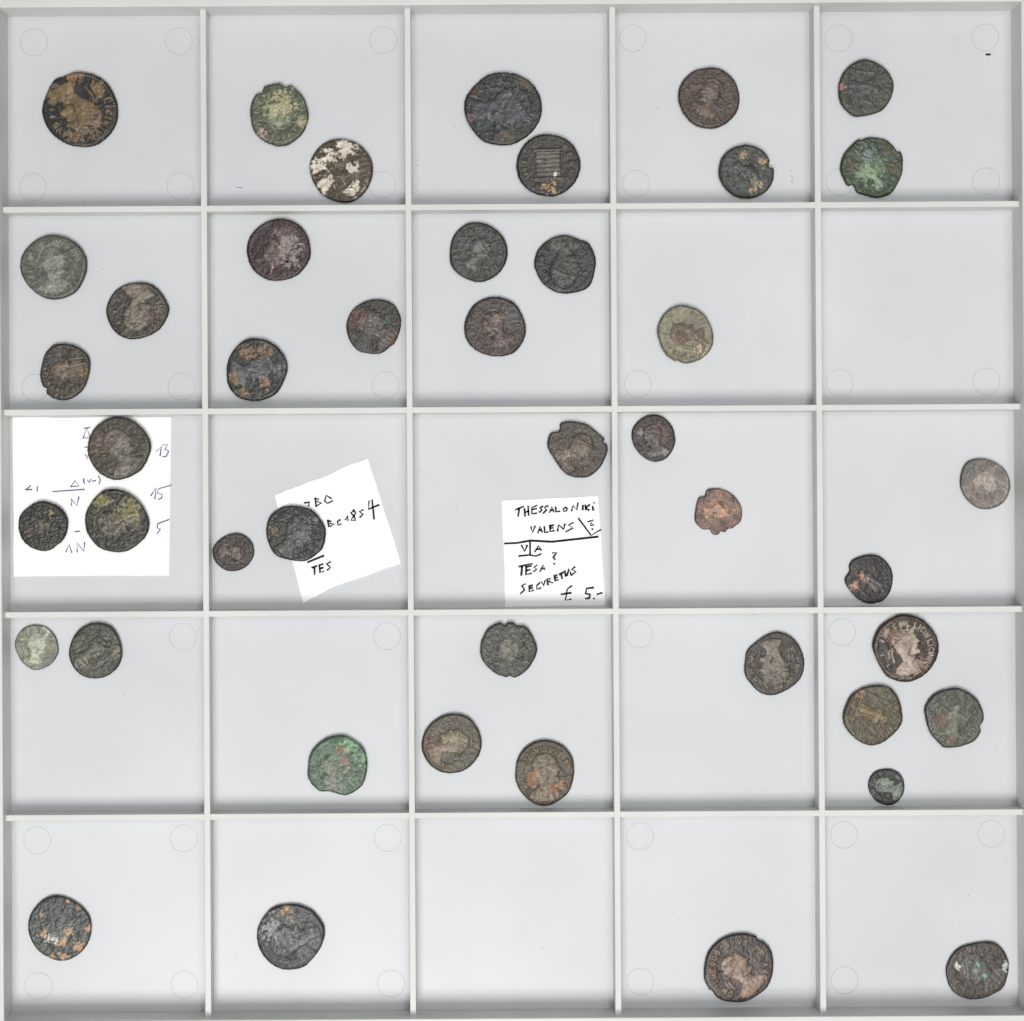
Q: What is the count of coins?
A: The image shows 44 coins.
